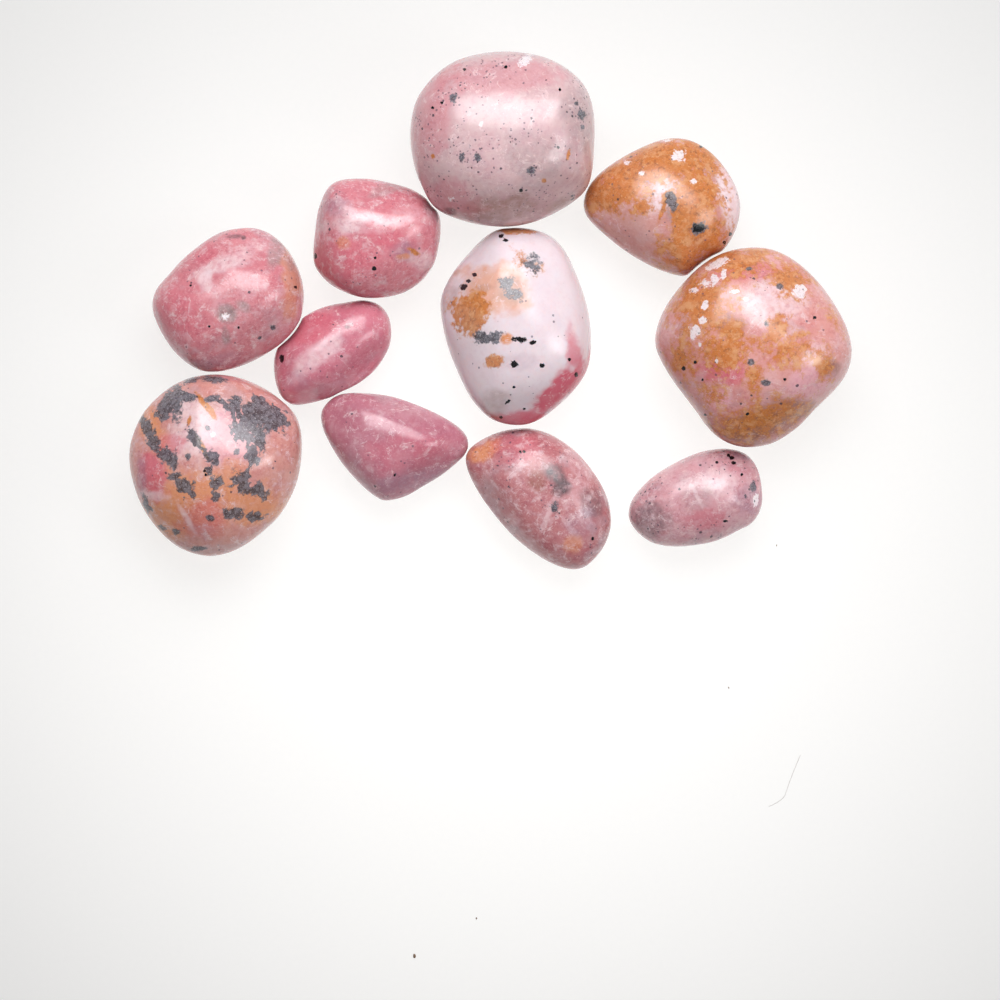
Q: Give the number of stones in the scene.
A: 11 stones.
